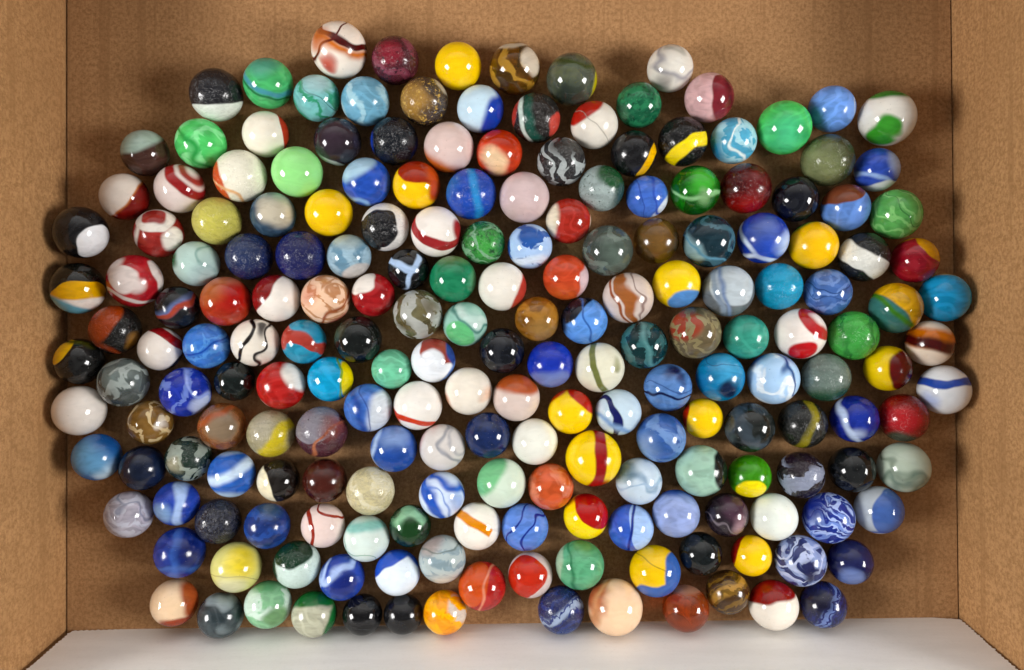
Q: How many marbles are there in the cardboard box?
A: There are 200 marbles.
